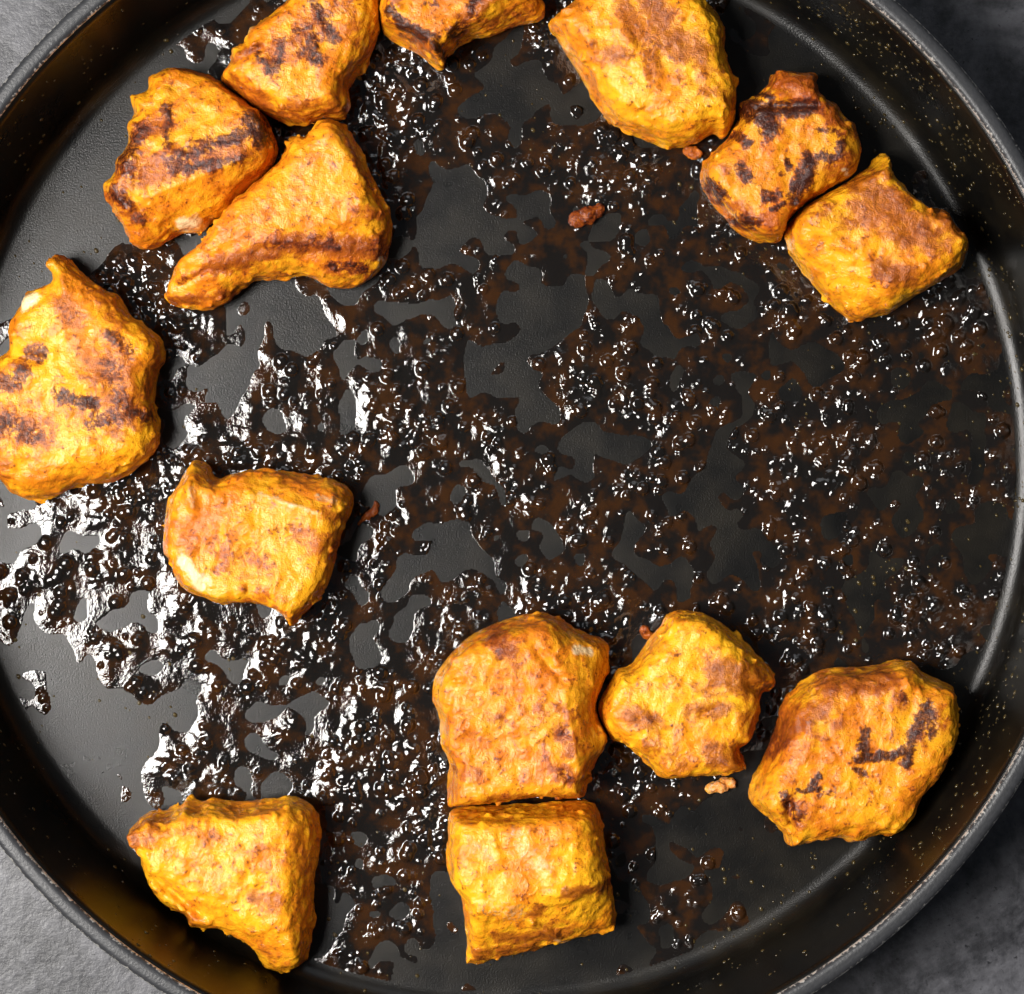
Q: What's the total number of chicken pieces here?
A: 14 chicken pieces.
